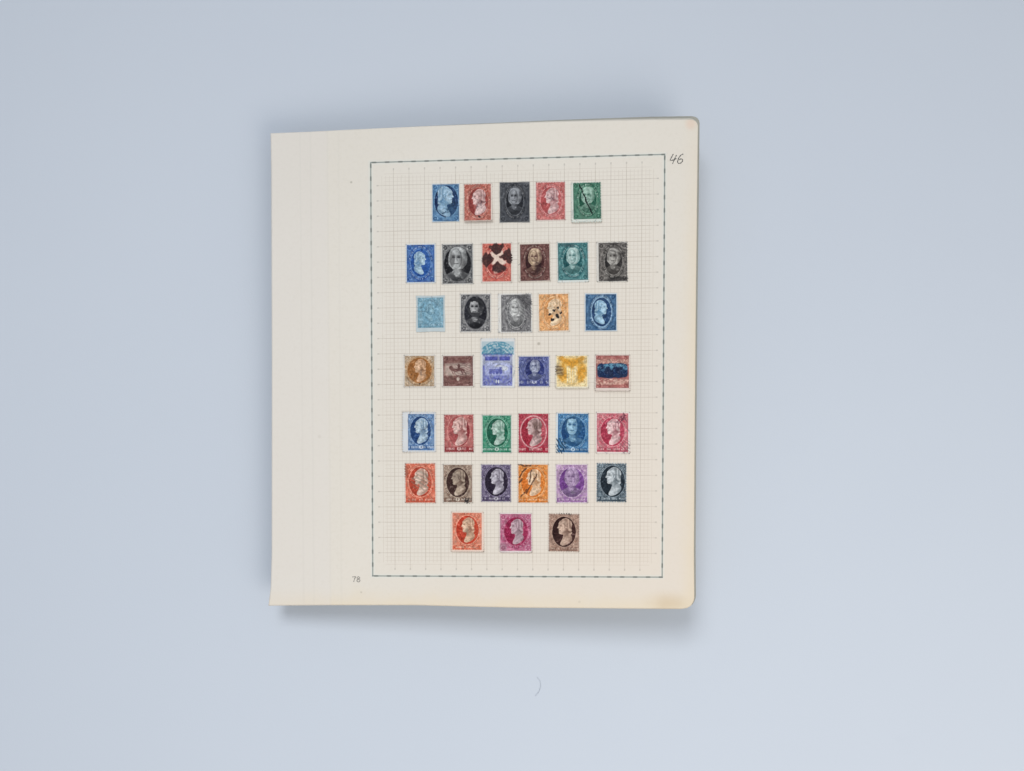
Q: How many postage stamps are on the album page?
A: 37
